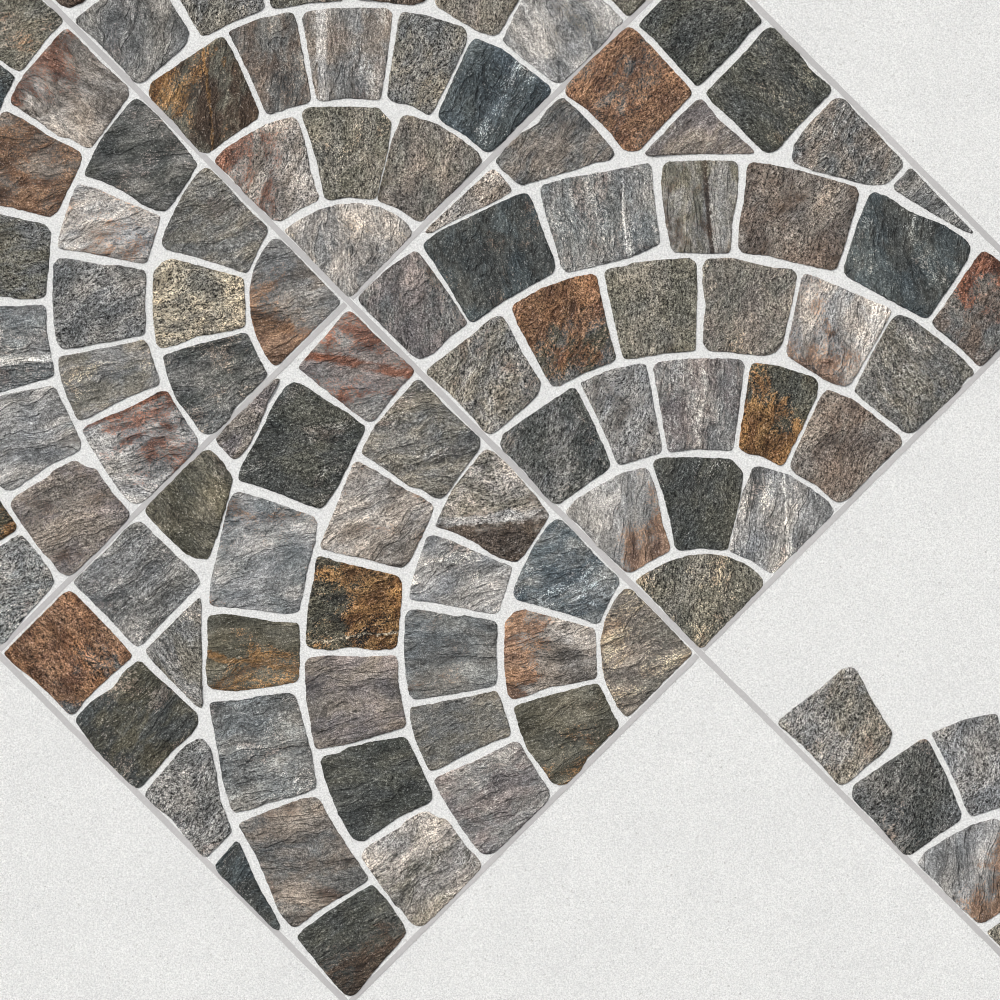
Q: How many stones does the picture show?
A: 101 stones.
